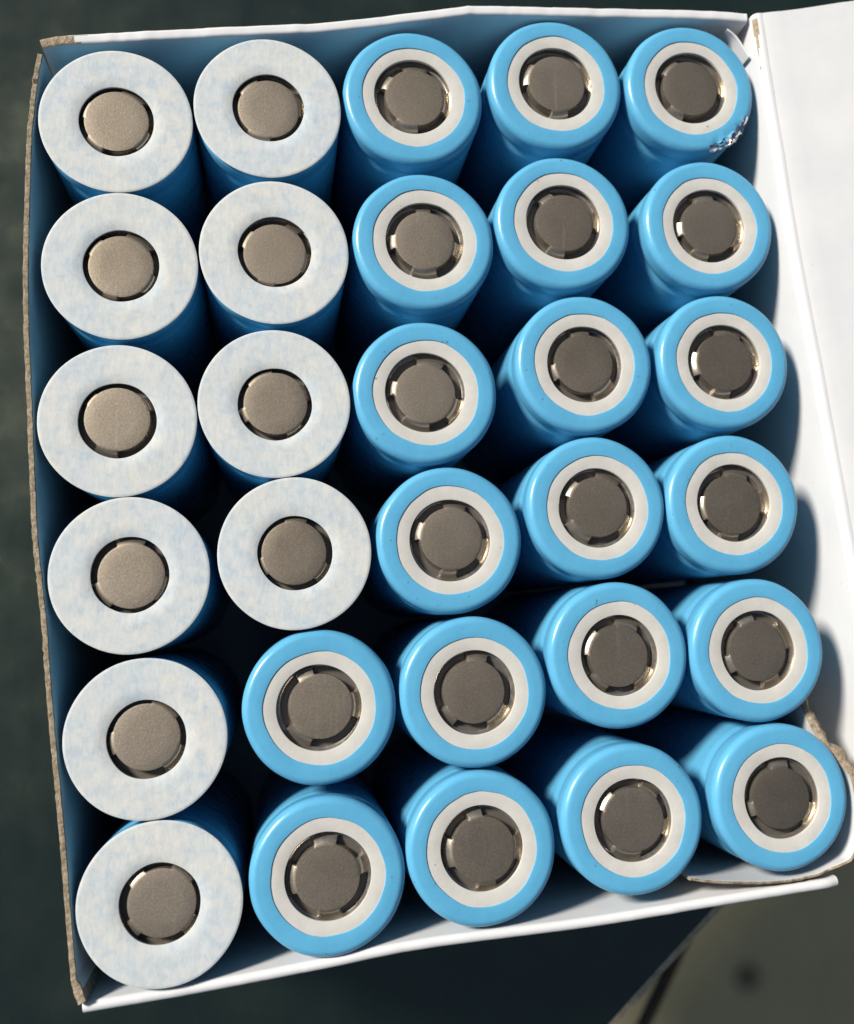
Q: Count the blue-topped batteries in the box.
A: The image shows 20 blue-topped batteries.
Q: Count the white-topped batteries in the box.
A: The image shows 10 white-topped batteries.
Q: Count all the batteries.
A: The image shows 30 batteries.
